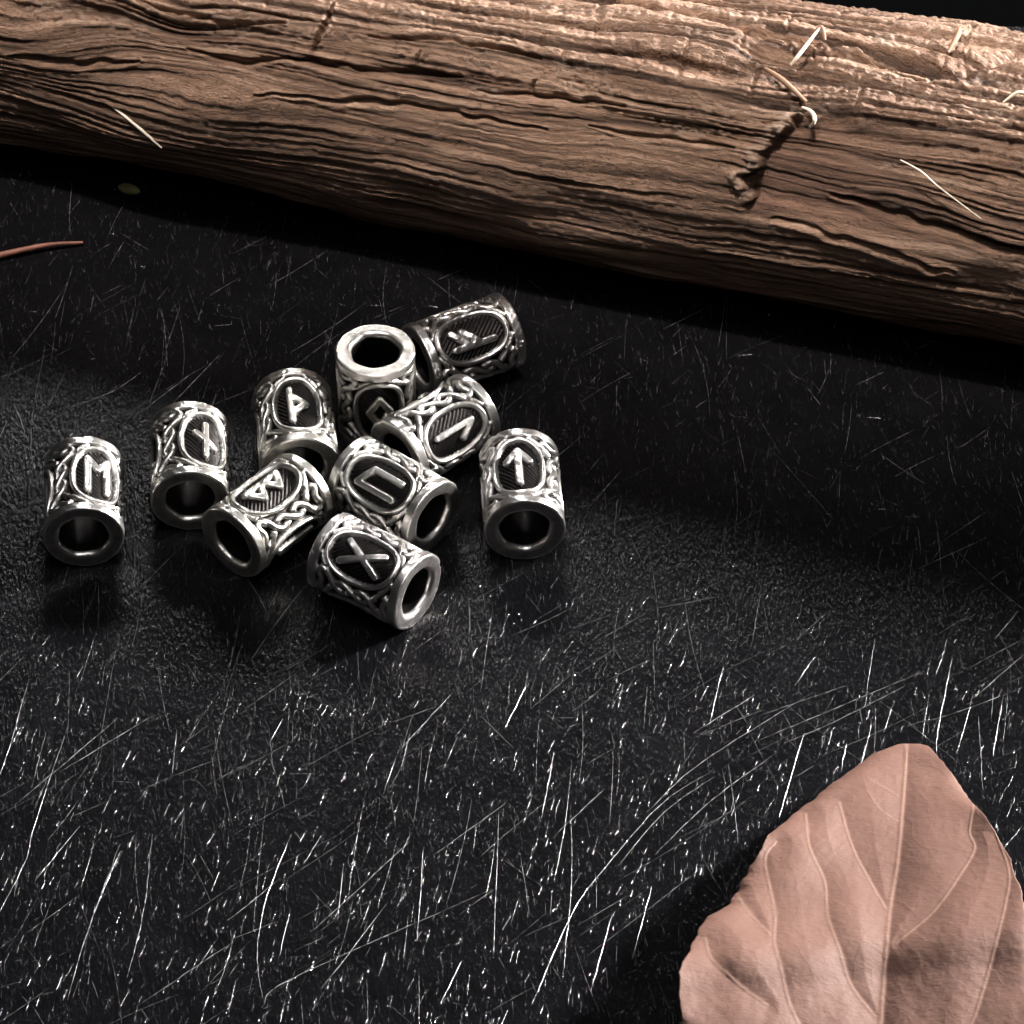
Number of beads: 10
